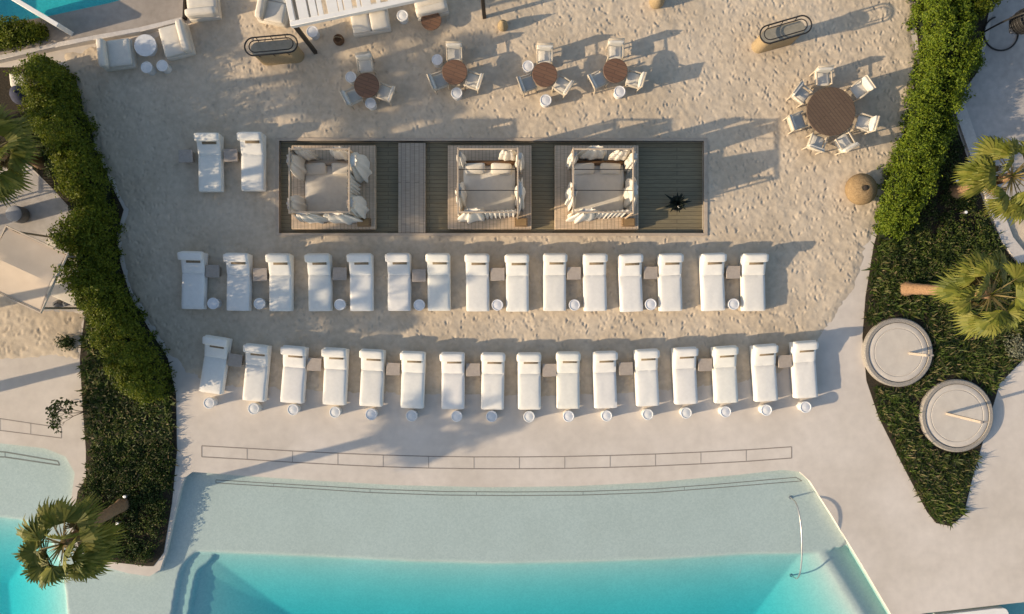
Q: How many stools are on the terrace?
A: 35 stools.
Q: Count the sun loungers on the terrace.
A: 33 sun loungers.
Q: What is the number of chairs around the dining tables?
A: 19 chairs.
